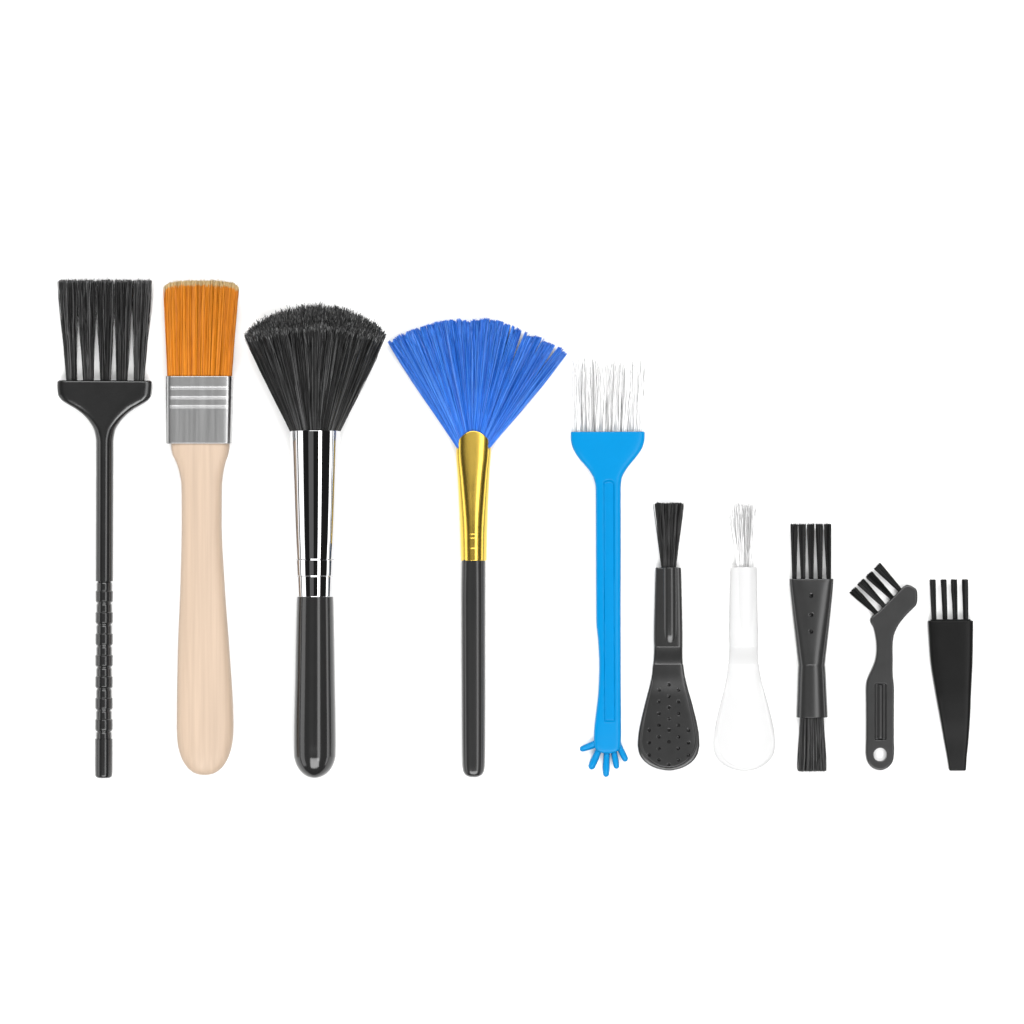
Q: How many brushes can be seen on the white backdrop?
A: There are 10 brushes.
